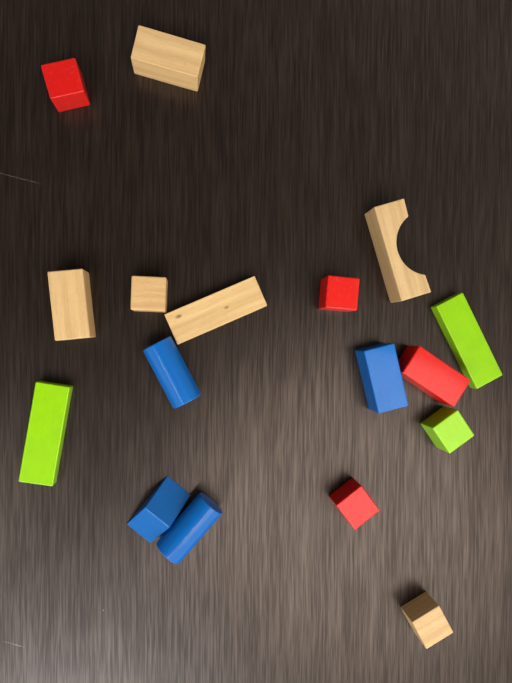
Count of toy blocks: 17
